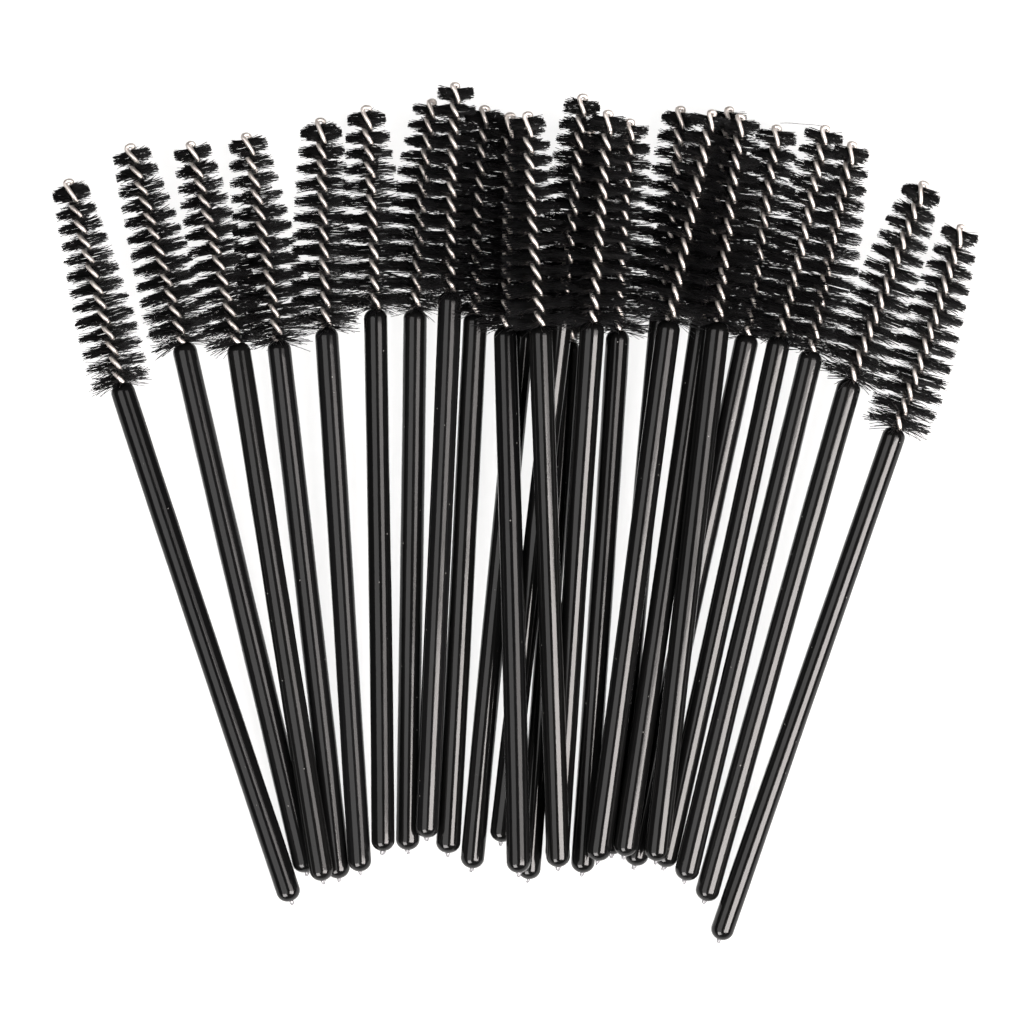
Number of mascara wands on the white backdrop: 25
